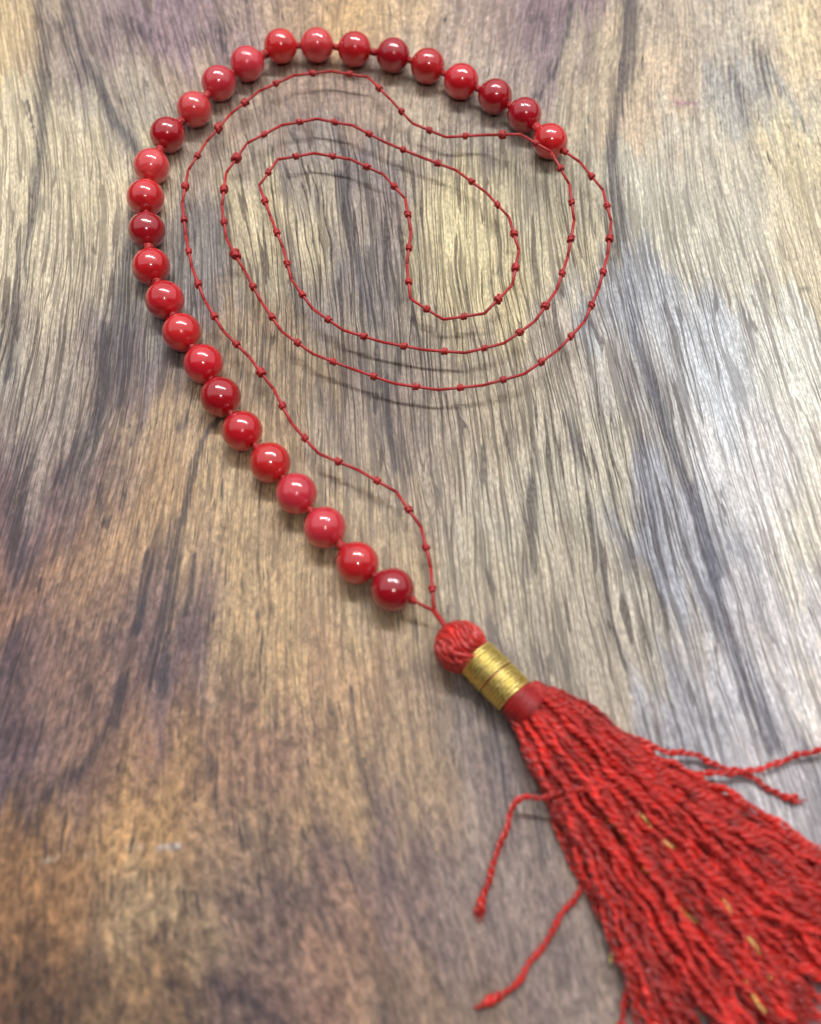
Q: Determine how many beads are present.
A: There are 27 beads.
